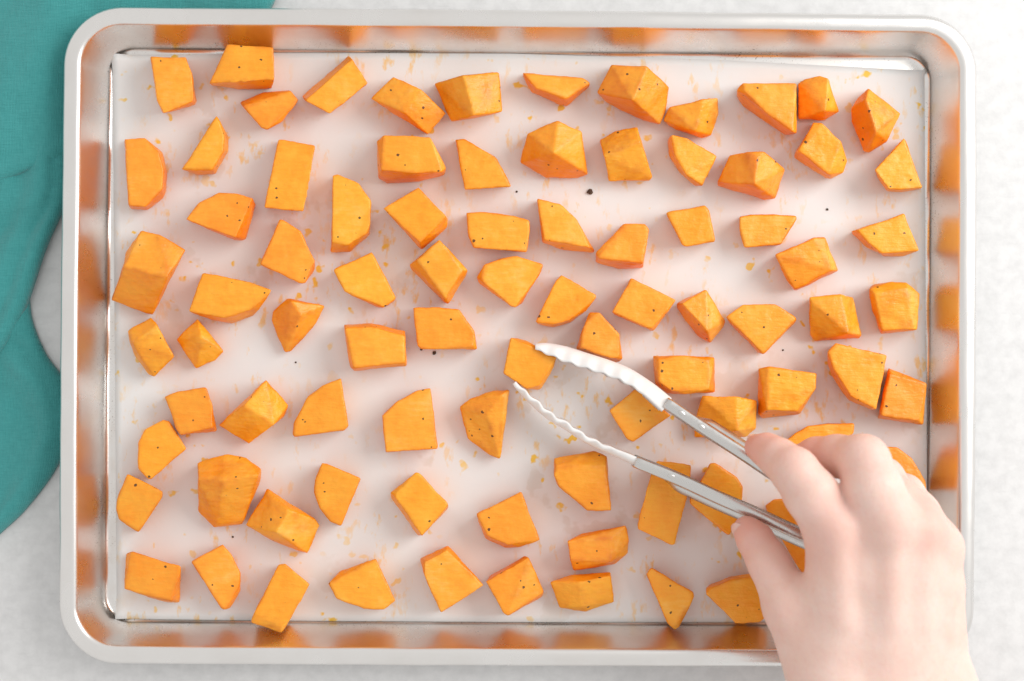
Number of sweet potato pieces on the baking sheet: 86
